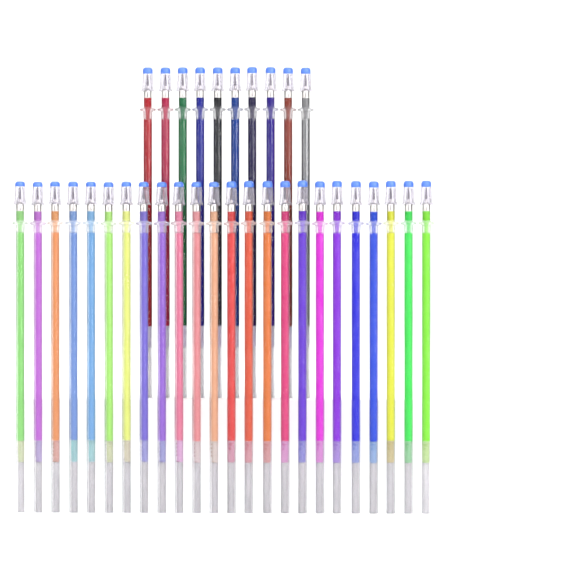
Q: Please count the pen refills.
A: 34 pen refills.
